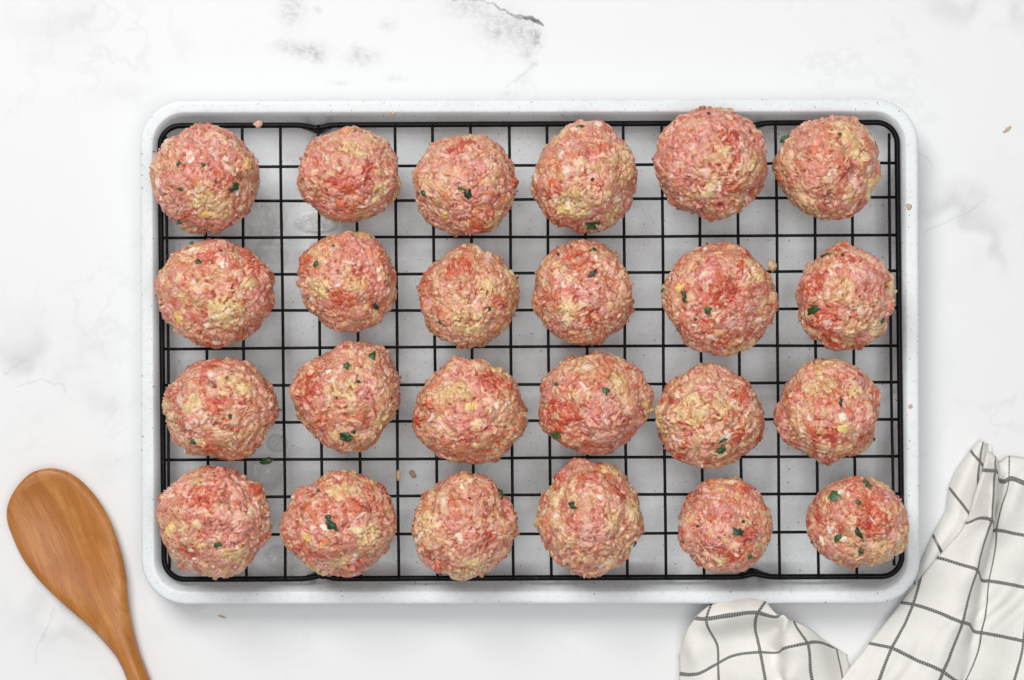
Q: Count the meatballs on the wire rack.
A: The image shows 24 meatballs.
